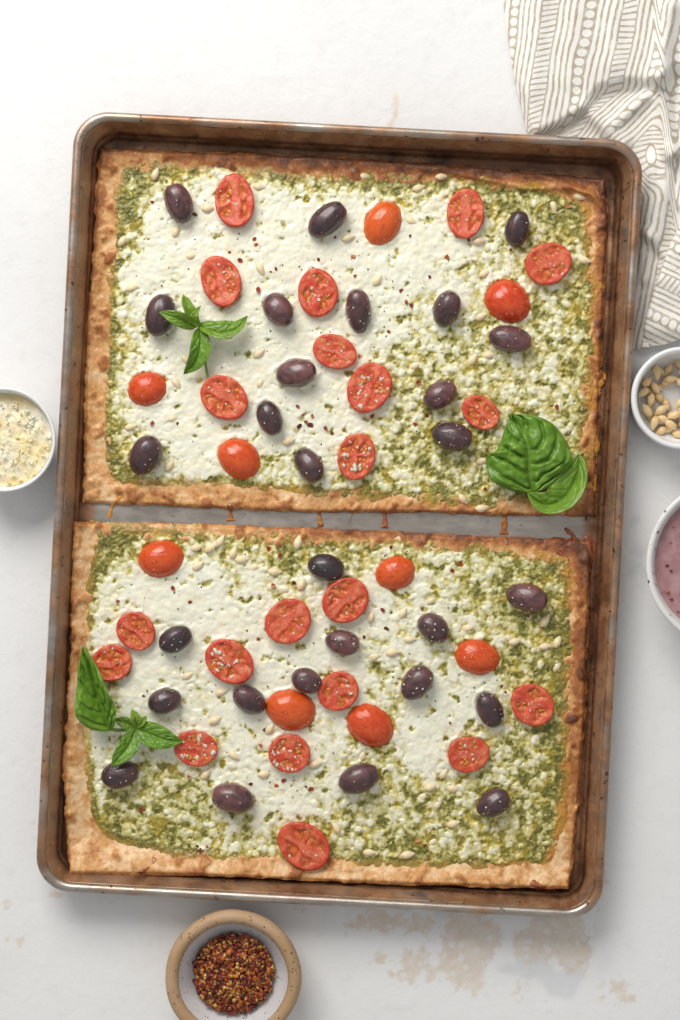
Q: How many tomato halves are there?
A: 30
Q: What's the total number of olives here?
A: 28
